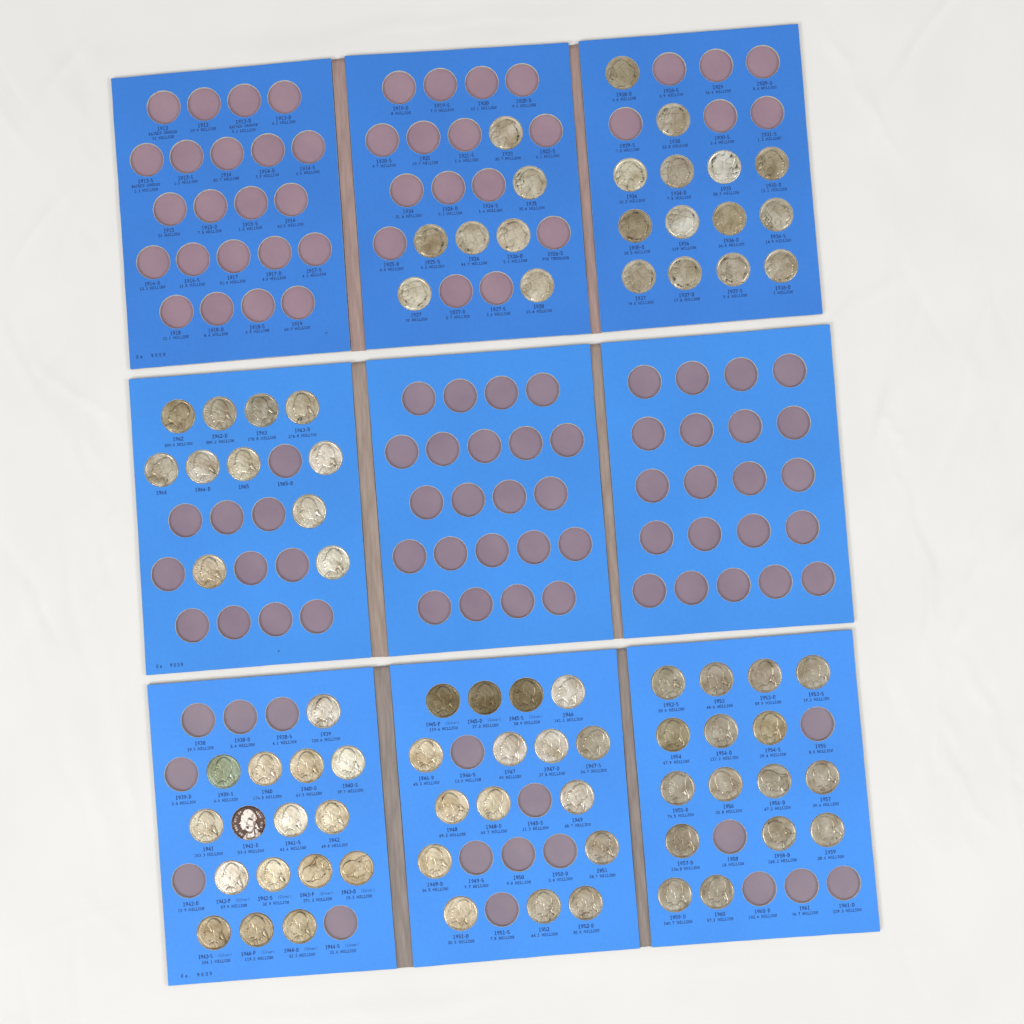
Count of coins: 80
